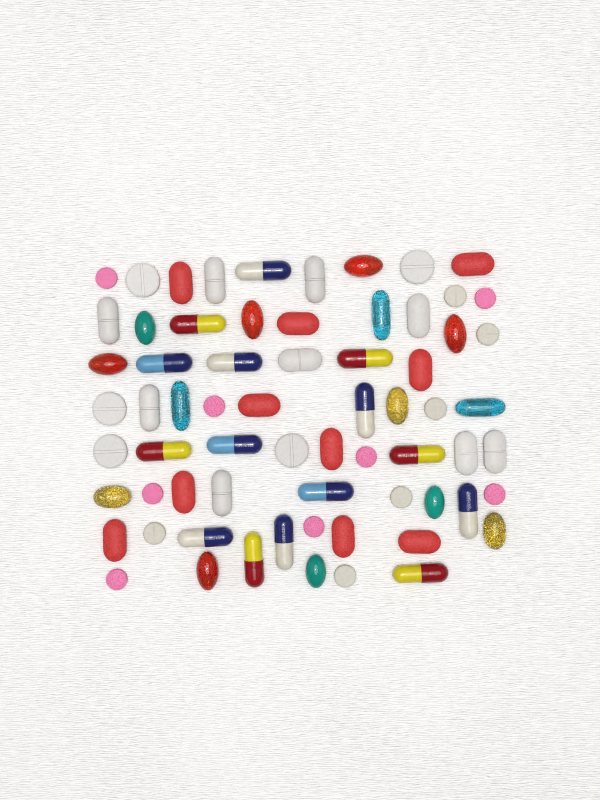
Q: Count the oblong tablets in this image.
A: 19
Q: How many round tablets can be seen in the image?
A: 19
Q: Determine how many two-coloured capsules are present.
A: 15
